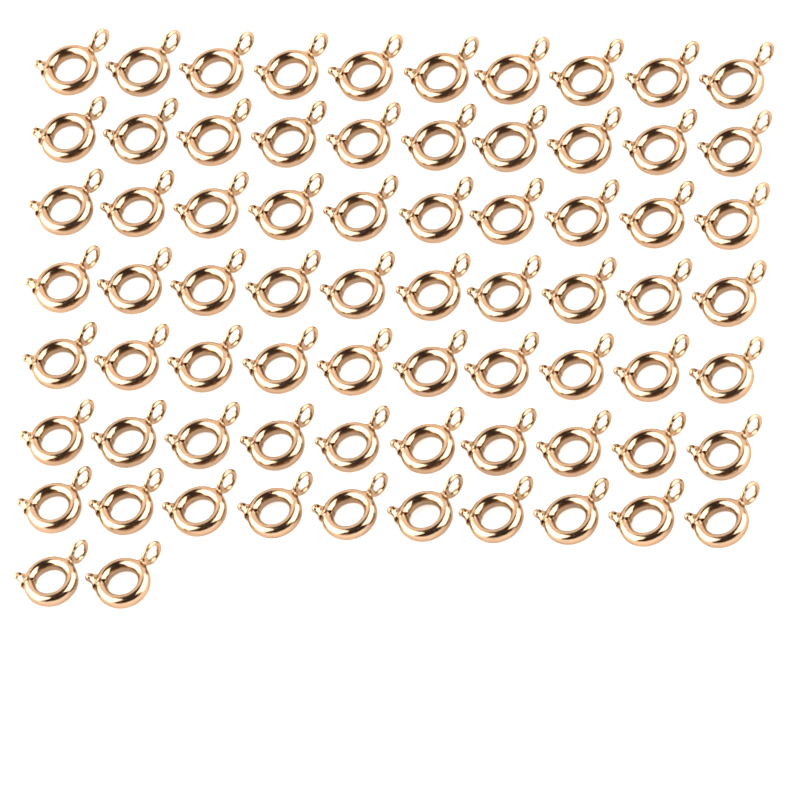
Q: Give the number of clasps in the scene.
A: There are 72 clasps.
